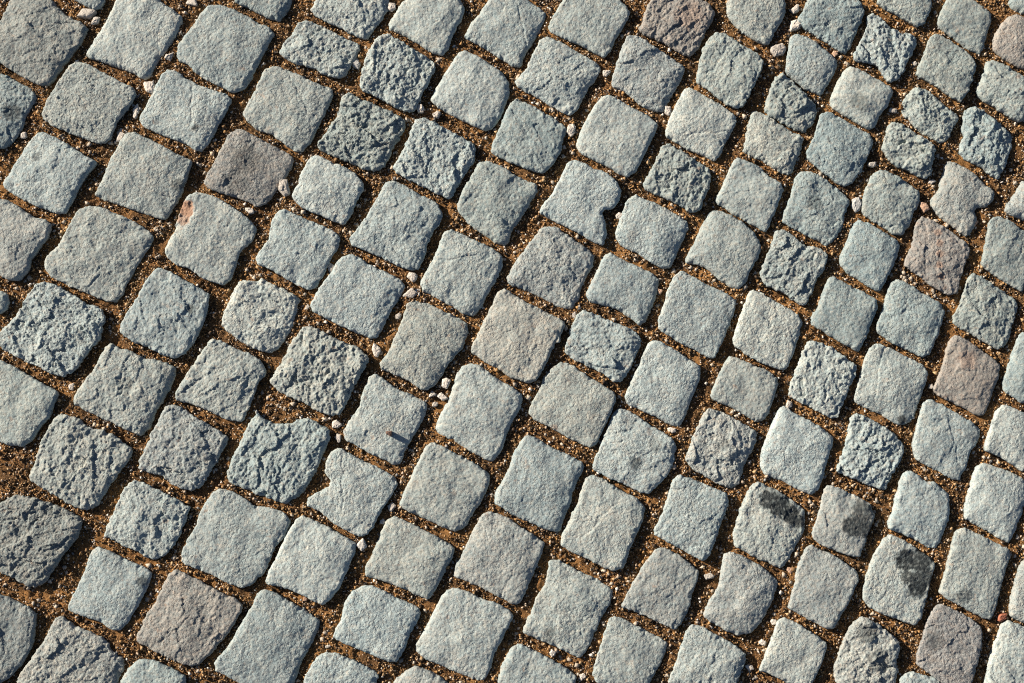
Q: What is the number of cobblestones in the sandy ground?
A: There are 143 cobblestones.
